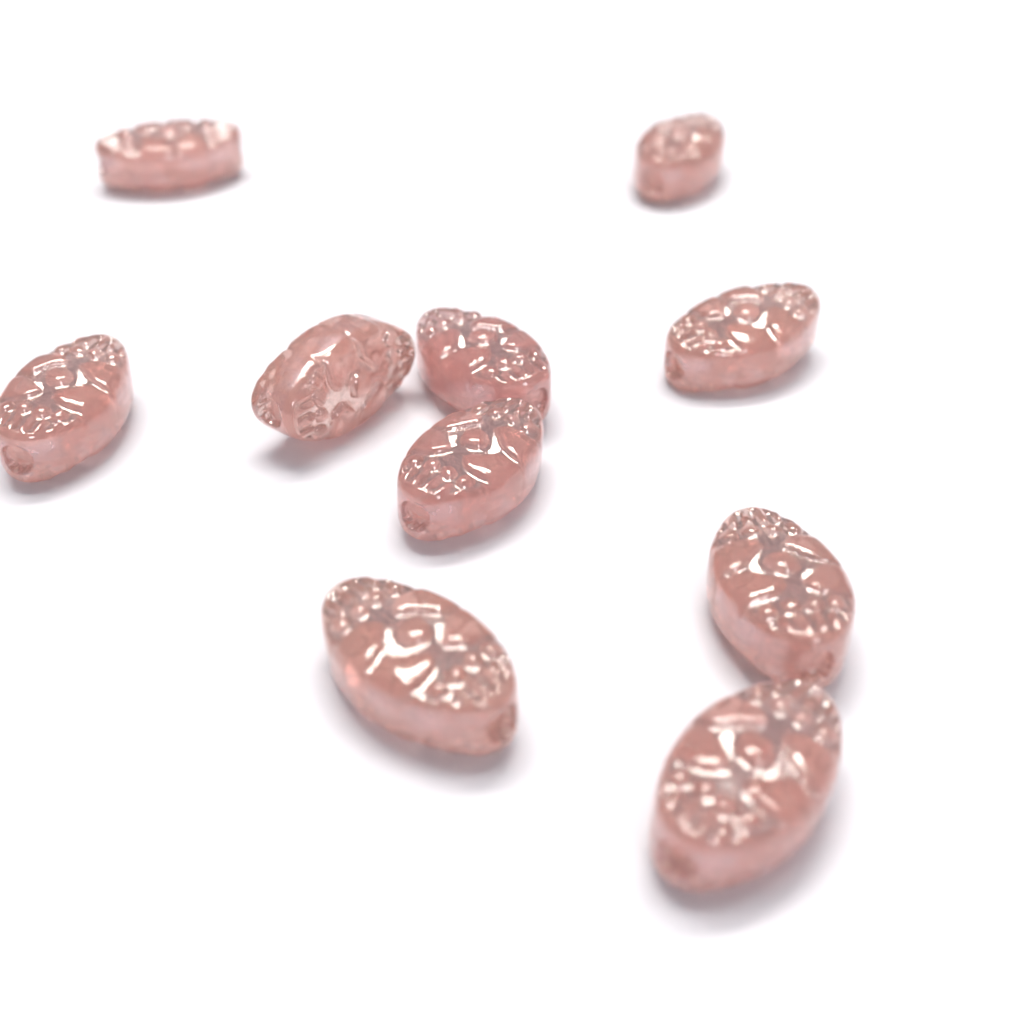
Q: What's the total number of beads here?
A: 10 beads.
